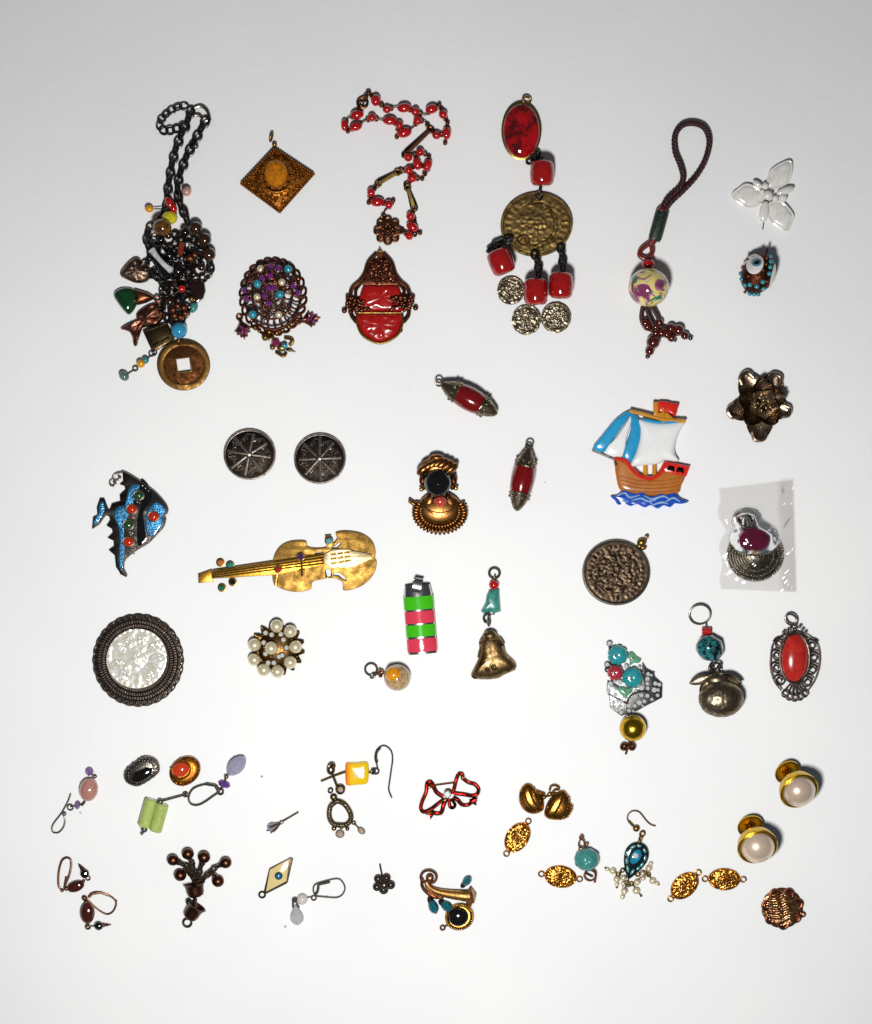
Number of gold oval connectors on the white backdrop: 4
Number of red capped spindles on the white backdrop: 2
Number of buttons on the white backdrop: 2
